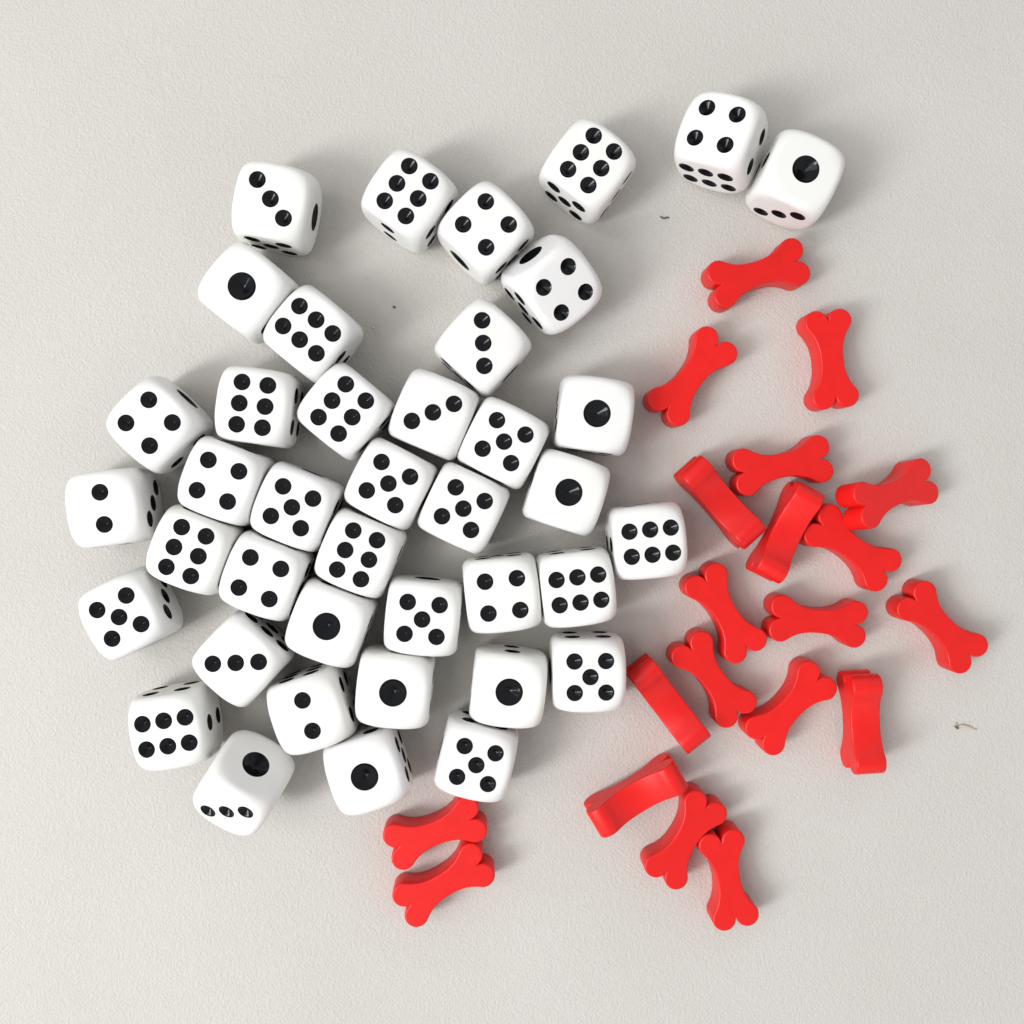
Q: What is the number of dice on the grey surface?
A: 40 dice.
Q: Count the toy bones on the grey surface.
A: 20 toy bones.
